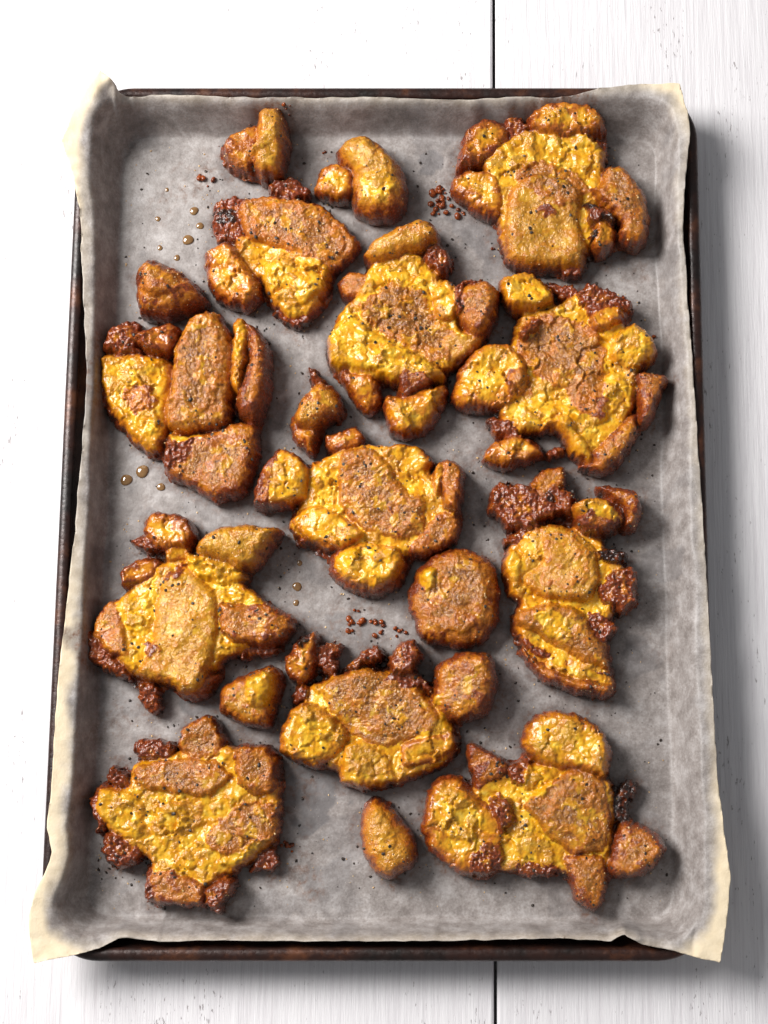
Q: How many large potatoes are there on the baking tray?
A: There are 11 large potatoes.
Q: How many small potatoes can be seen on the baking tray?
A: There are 7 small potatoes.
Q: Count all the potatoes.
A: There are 18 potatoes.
